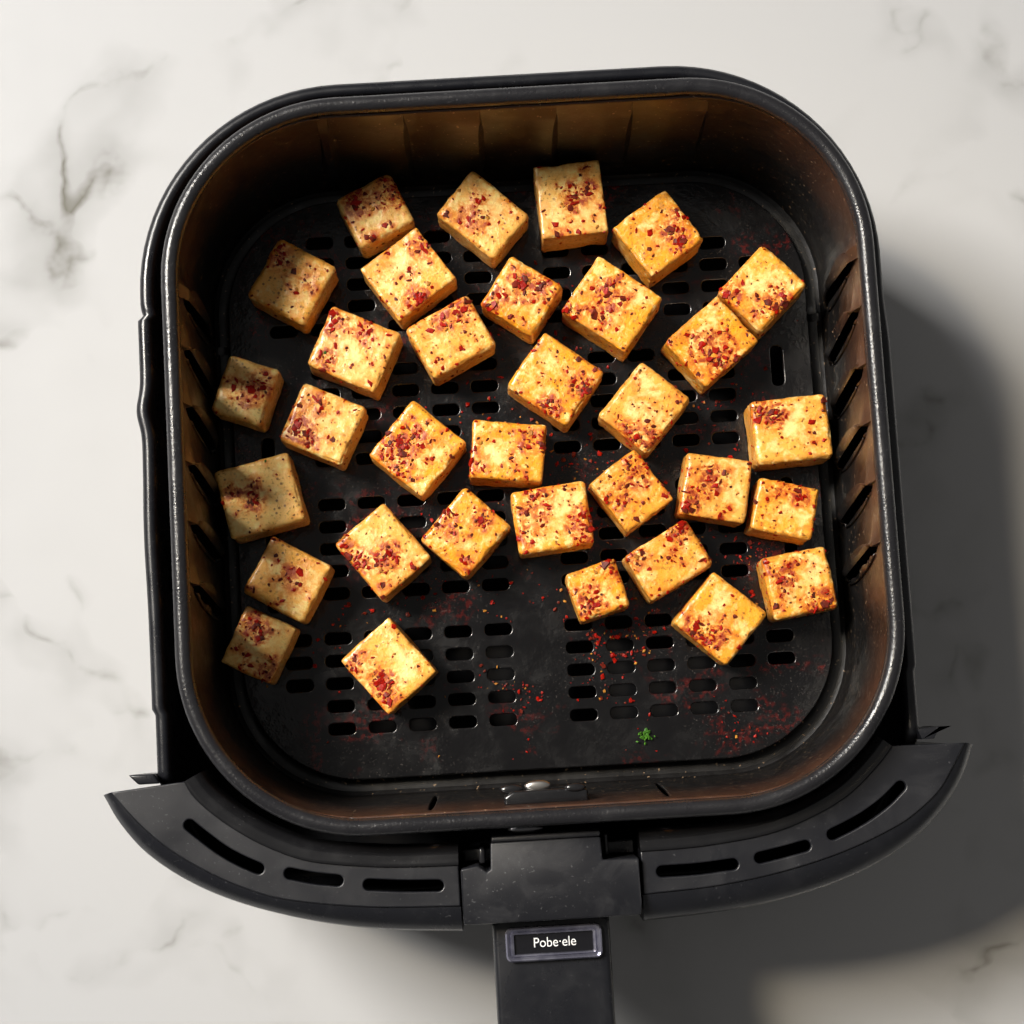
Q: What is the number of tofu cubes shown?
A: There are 33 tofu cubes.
